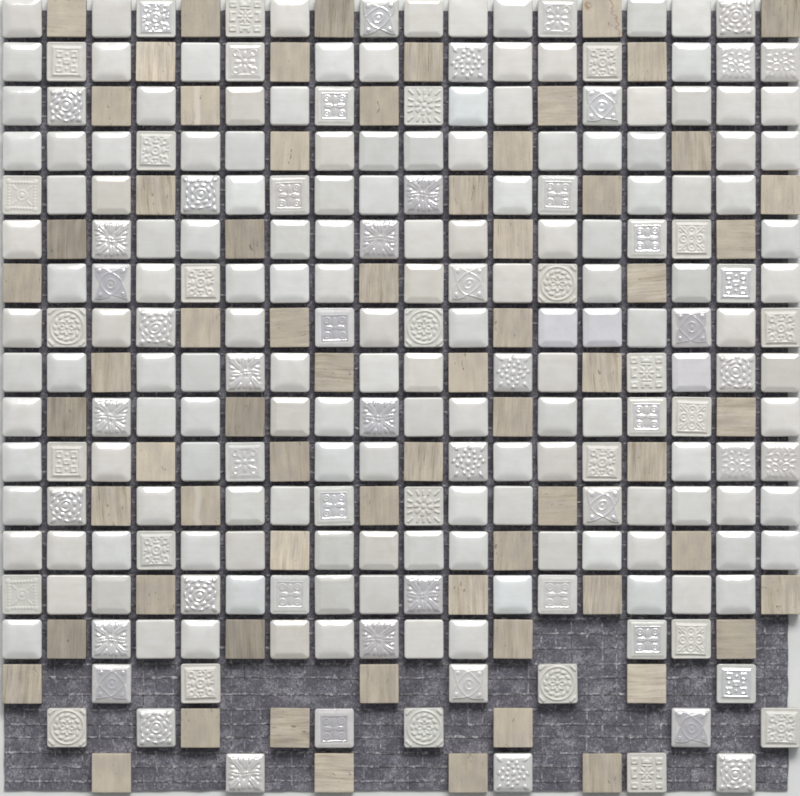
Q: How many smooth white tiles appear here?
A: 146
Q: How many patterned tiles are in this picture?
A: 79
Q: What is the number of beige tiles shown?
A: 67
